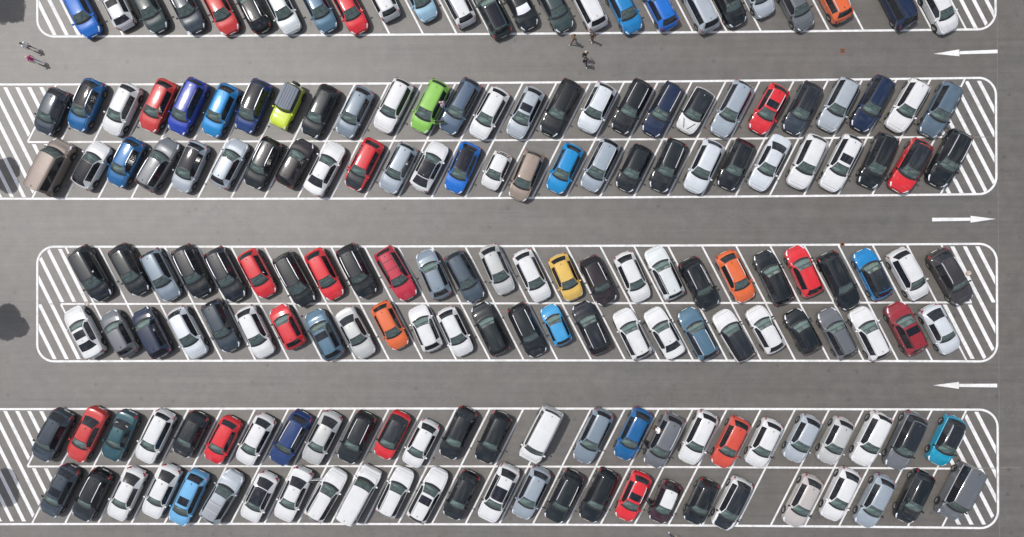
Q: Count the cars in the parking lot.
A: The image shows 183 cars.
